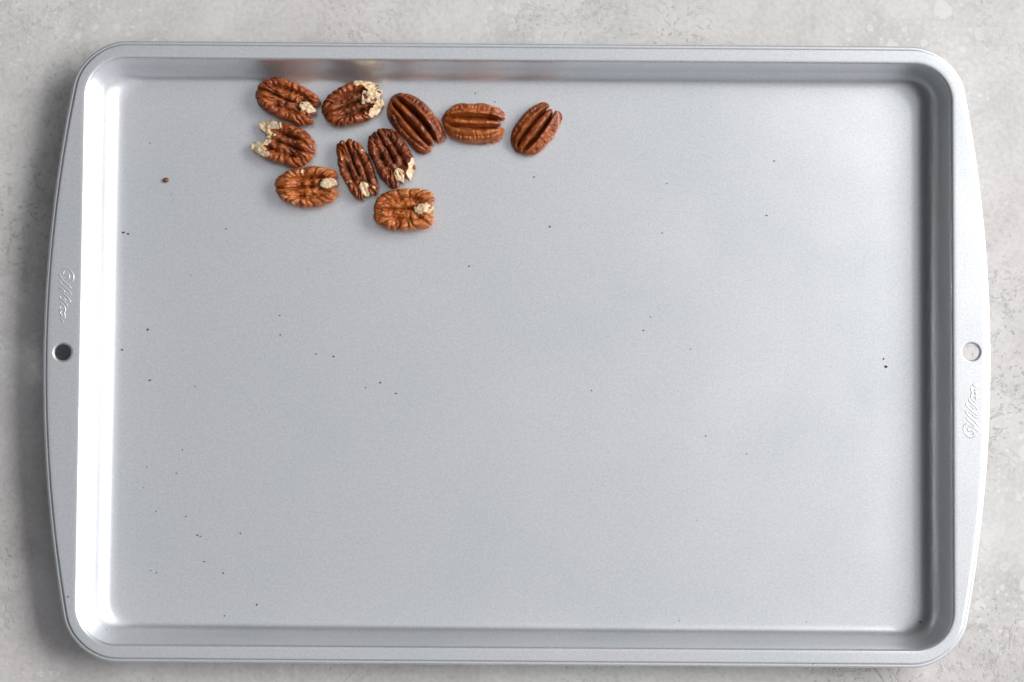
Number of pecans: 10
